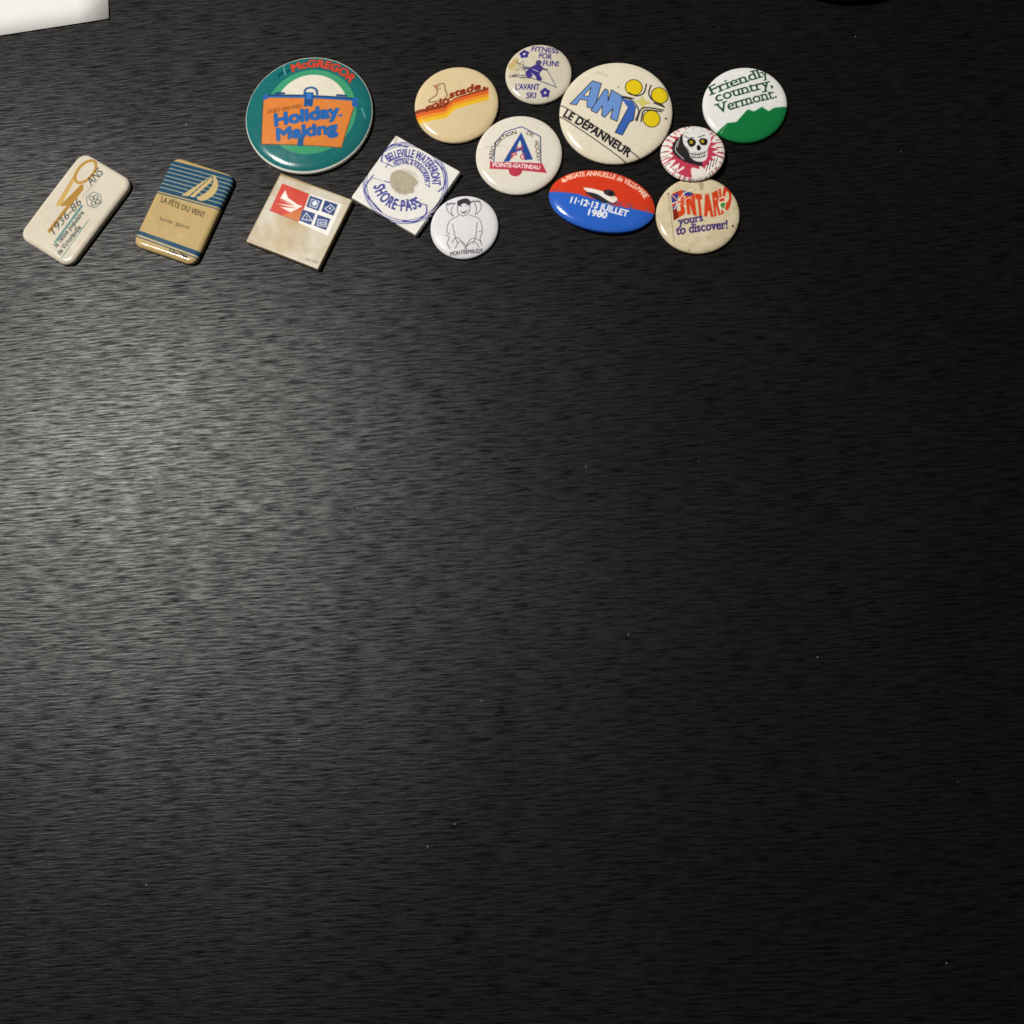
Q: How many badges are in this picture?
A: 14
